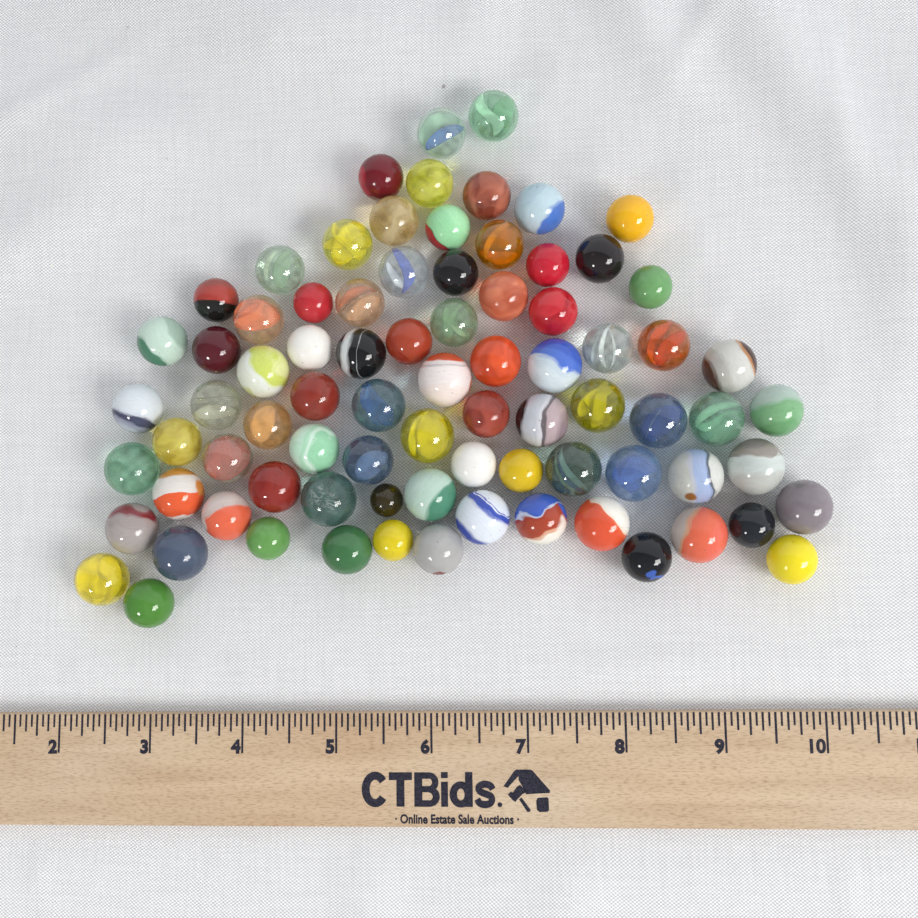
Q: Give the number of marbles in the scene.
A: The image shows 81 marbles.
